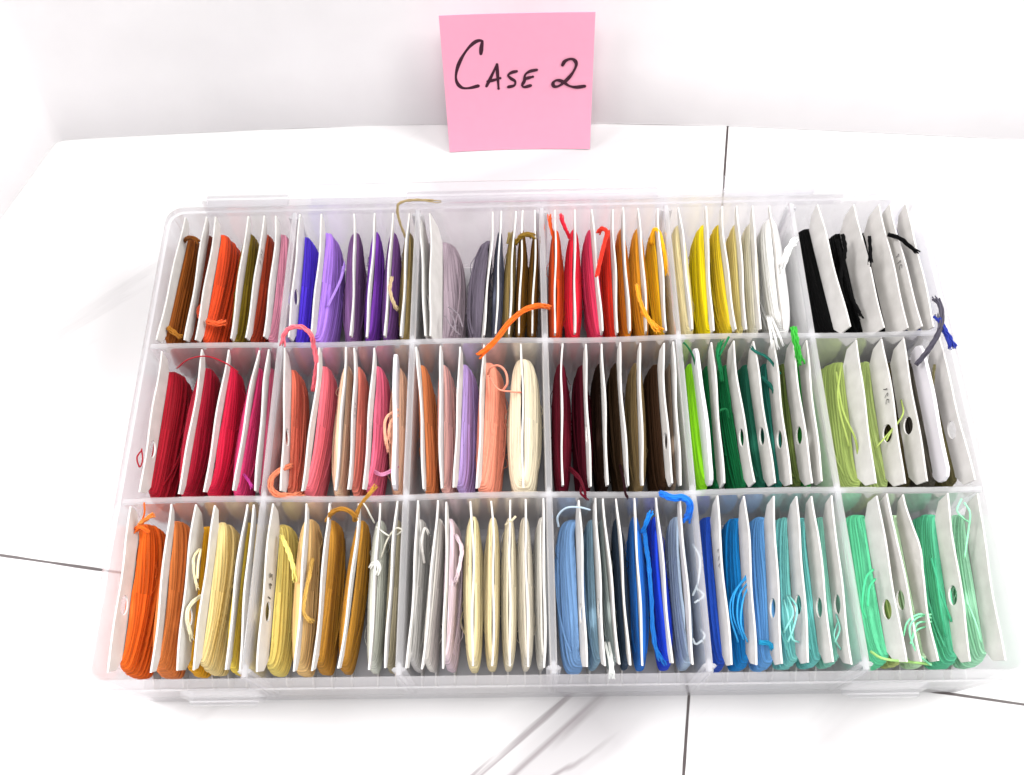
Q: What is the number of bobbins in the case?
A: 110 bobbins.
